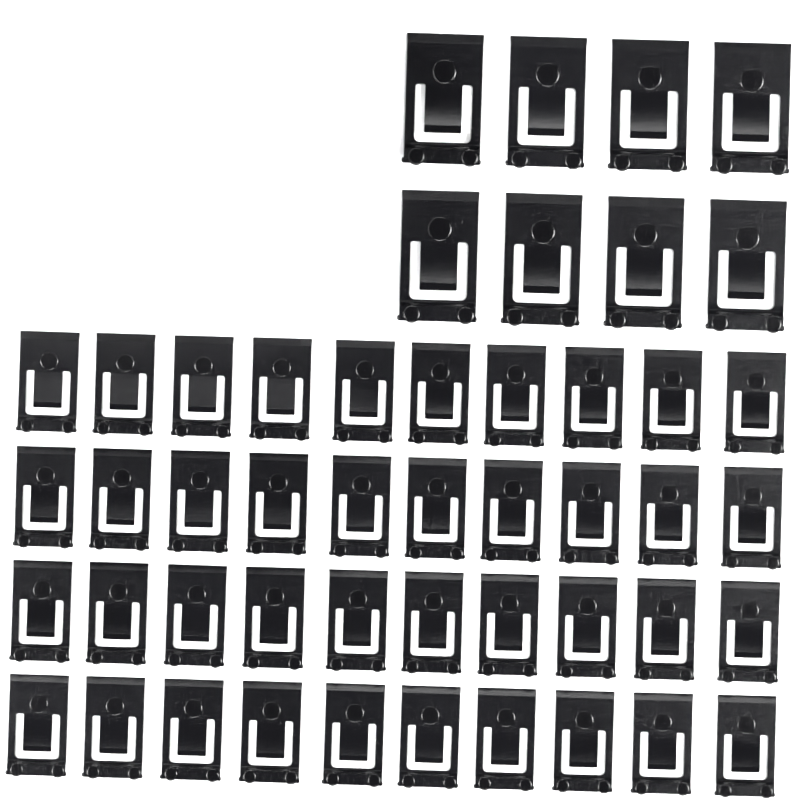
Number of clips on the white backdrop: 48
